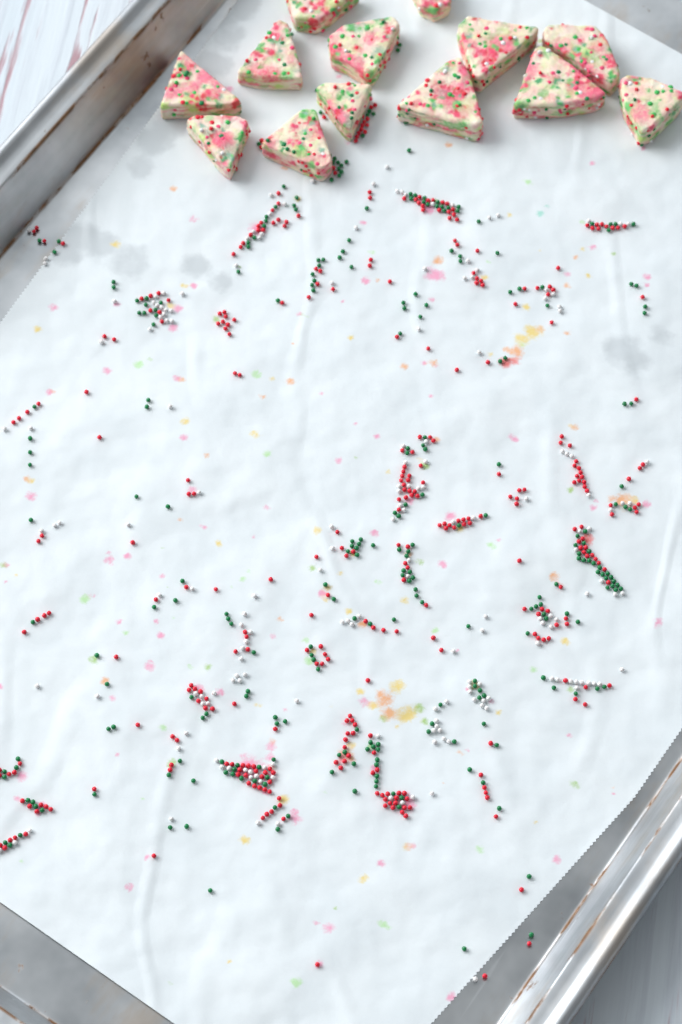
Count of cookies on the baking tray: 13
